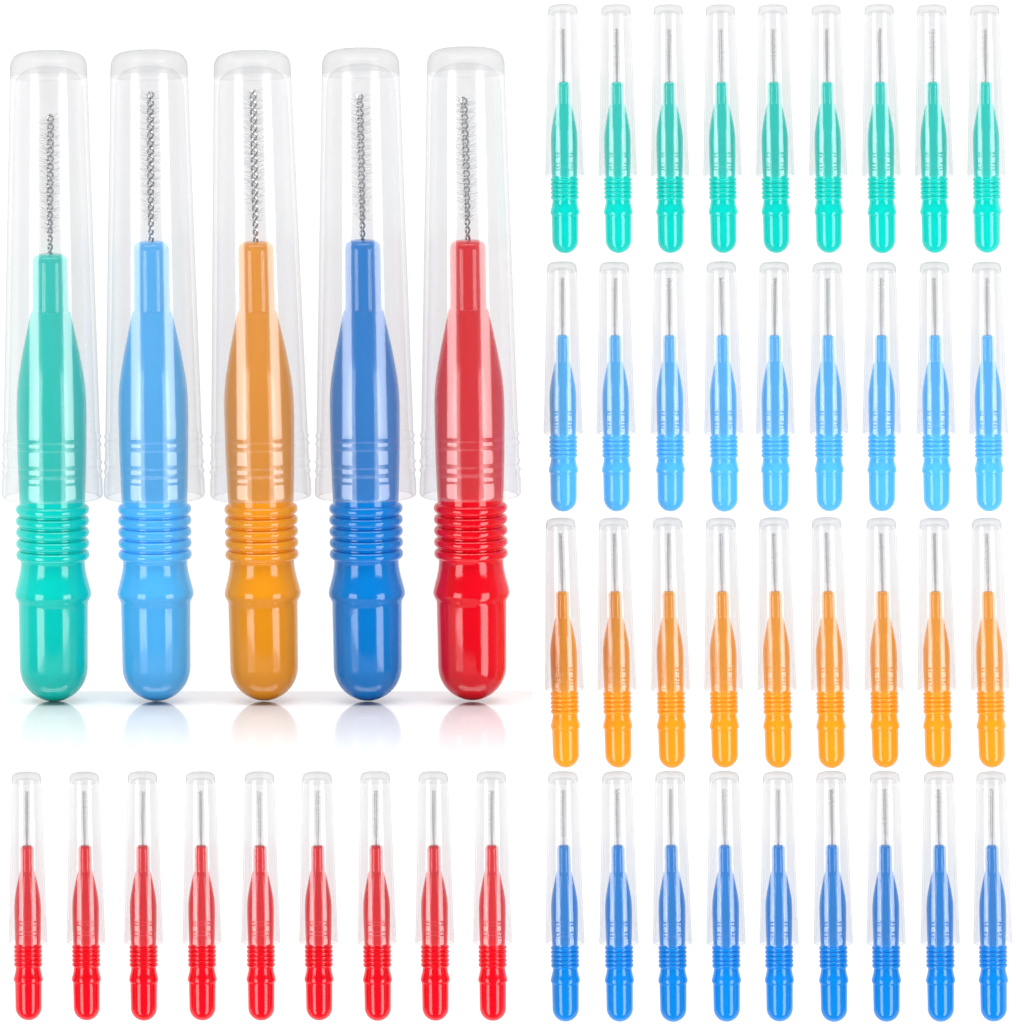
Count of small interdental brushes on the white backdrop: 45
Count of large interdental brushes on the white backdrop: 5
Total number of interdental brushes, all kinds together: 50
